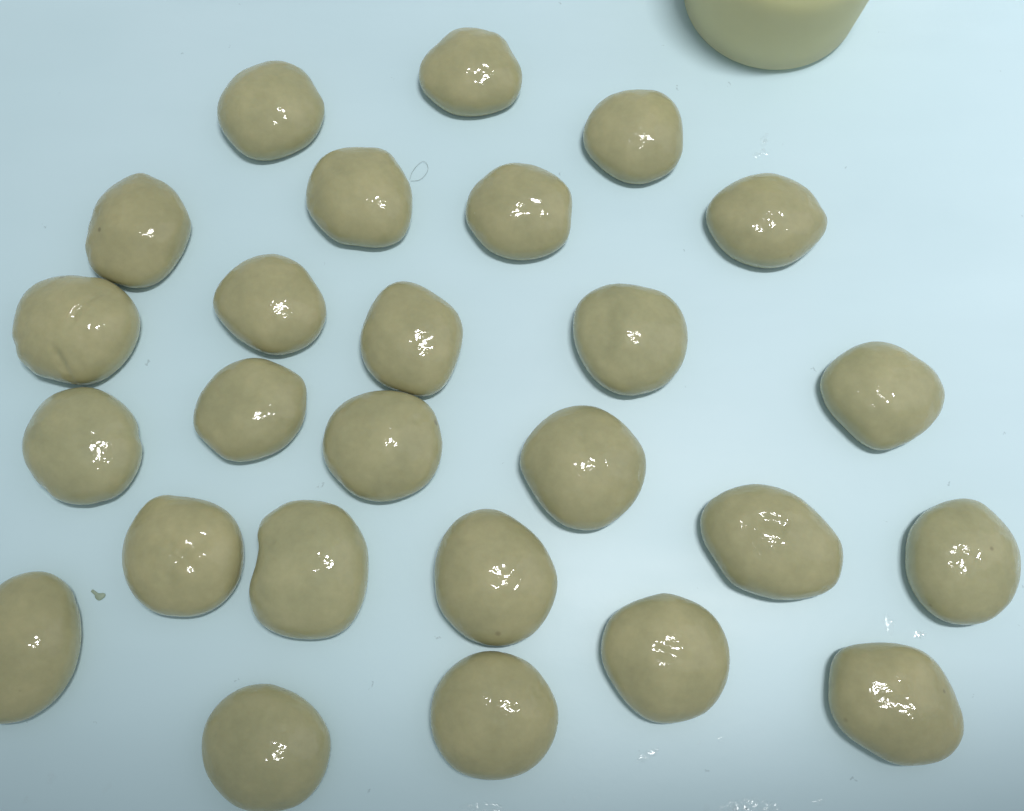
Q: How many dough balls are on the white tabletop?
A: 26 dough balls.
